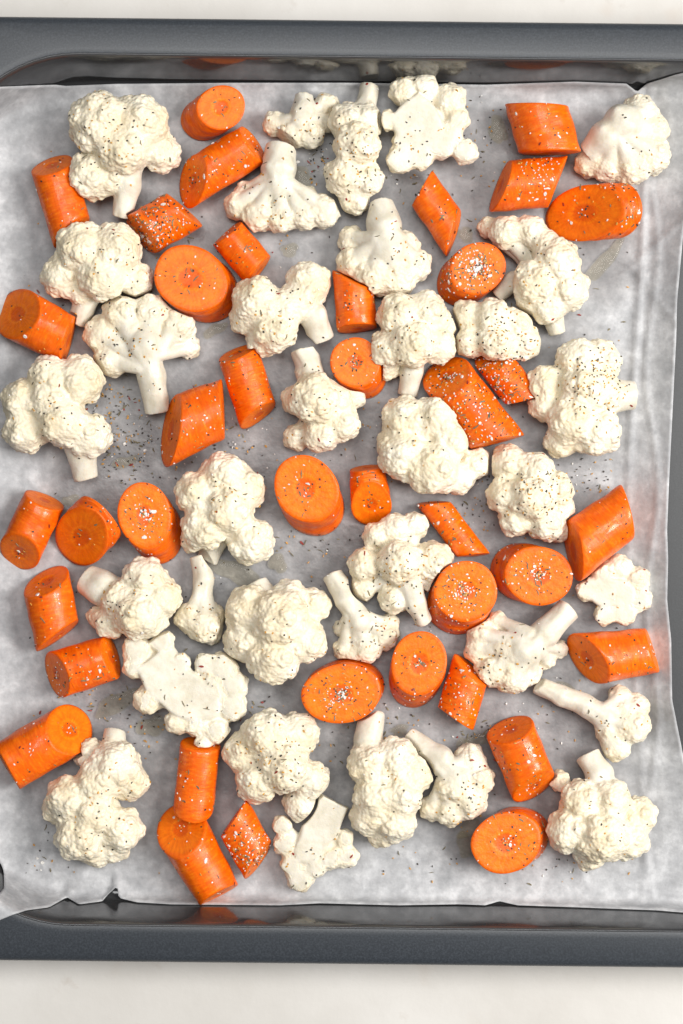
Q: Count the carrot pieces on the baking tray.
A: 39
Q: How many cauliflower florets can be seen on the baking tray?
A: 34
